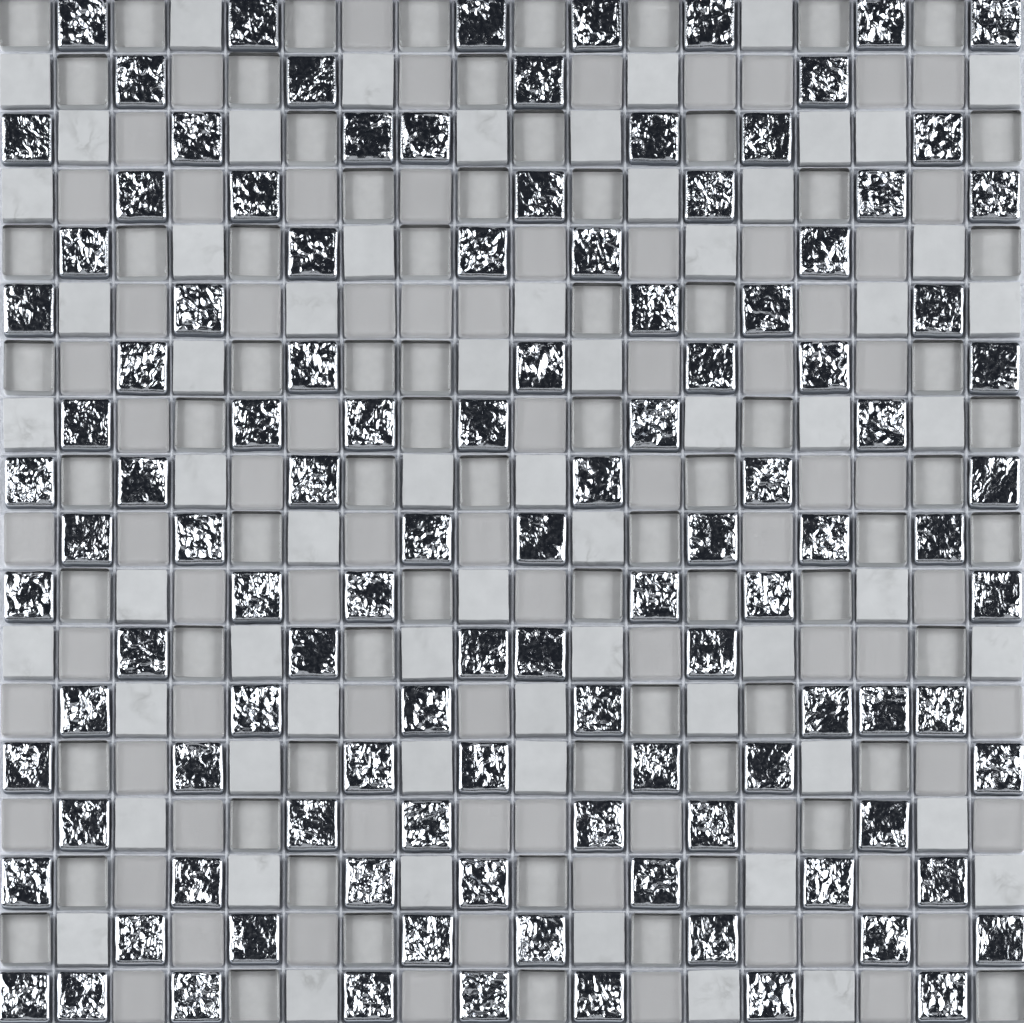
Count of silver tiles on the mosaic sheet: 112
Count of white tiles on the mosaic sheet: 64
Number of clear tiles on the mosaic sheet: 72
